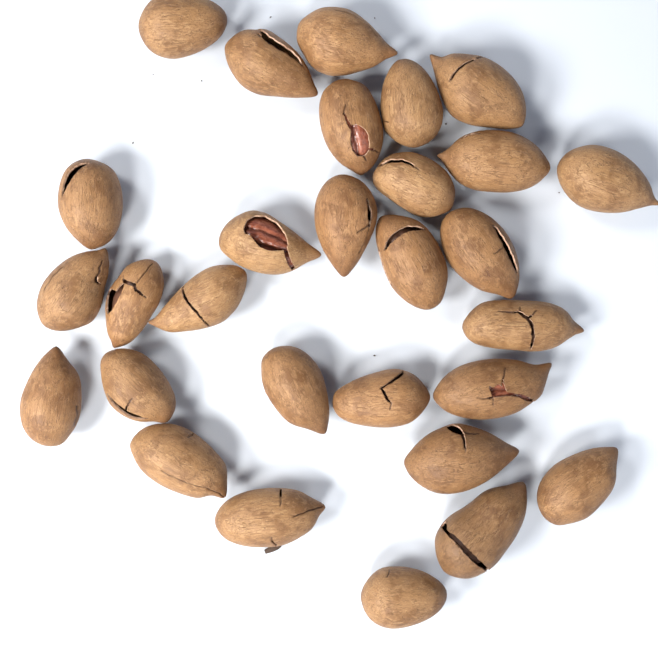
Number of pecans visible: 29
